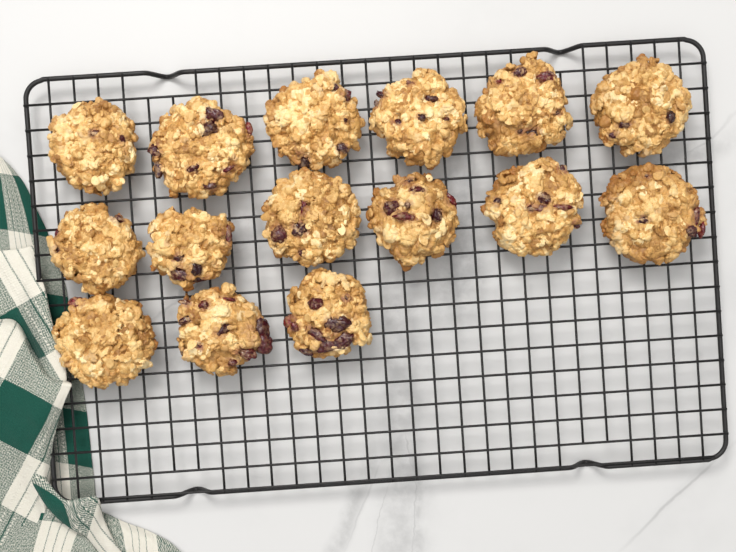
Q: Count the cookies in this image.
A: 15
